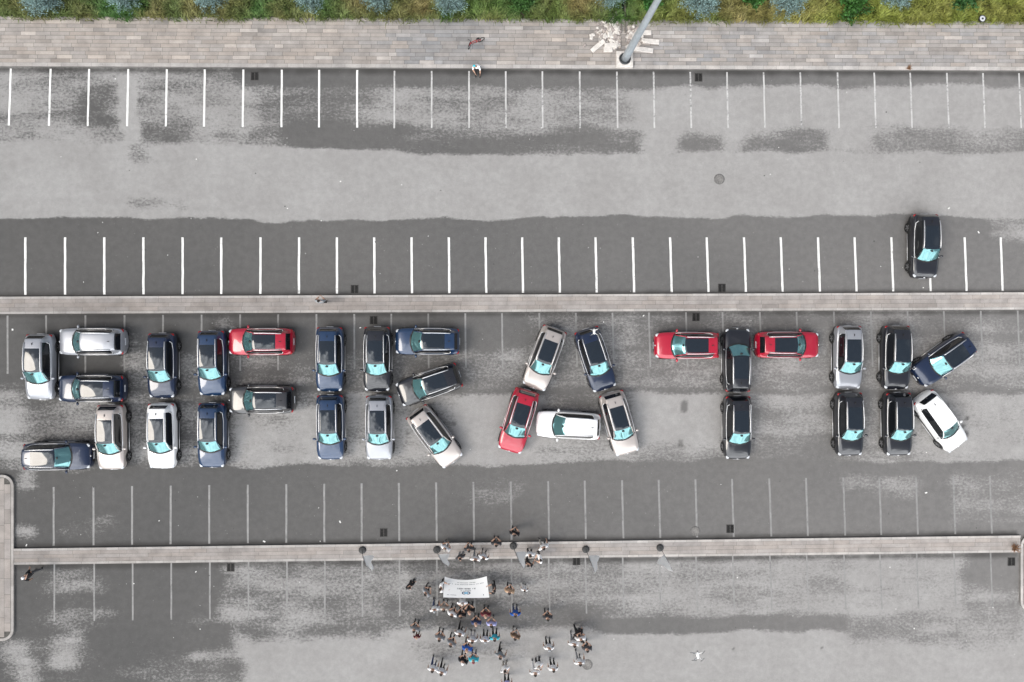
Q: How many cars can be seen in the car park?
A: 34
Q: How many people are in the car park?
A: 57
